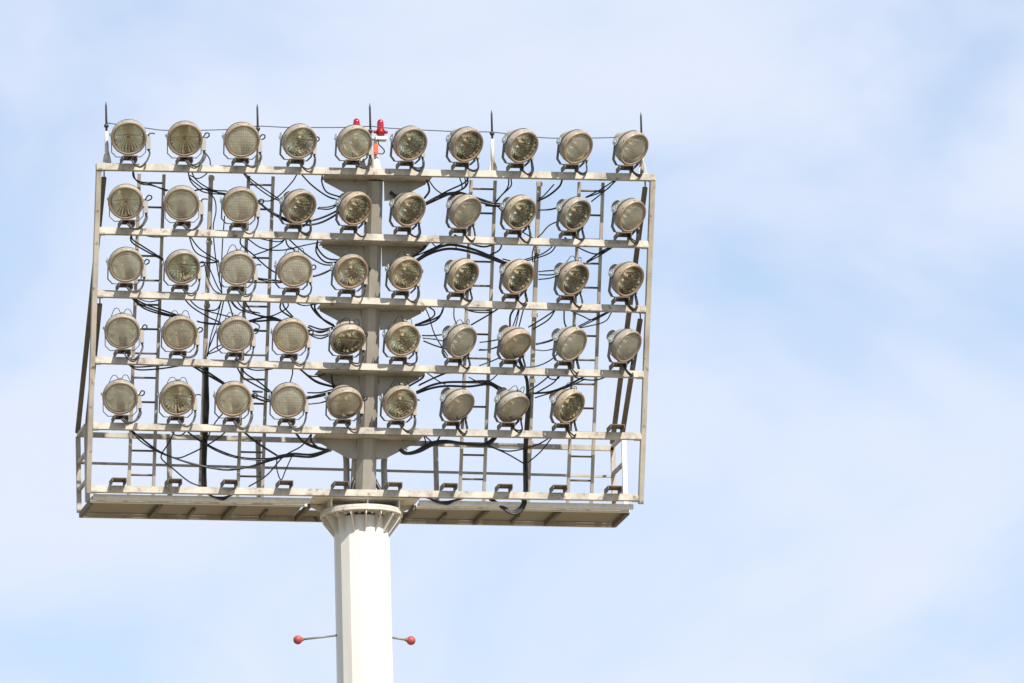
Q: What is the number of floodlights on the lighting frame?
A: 49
